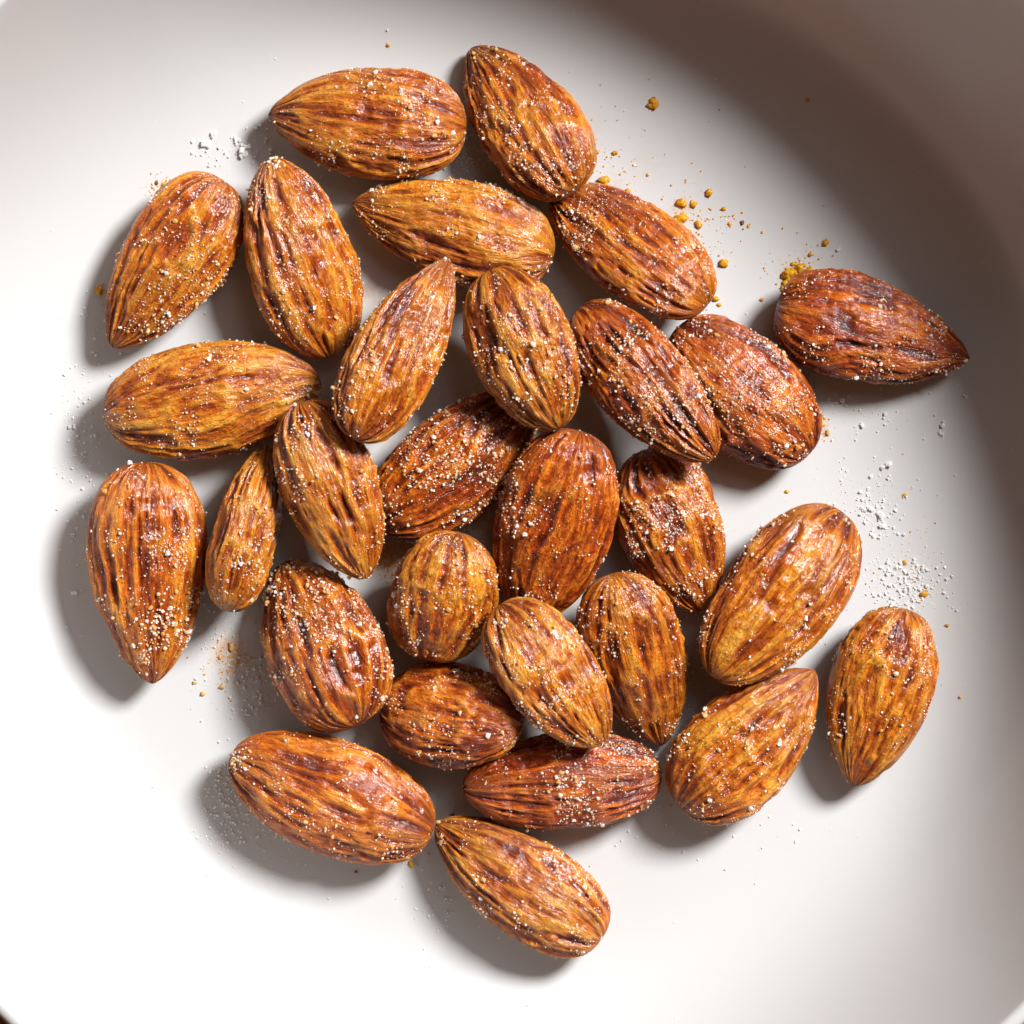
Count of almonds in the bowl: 29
